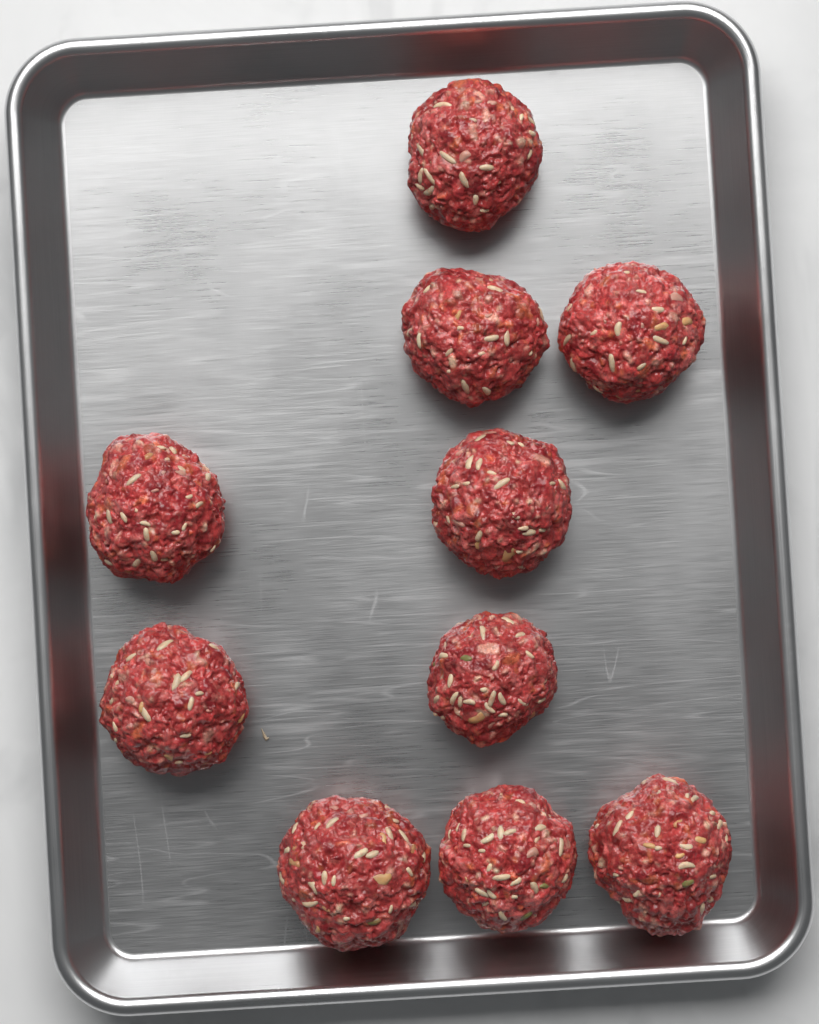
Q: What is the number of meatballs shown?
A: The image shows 10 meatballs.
